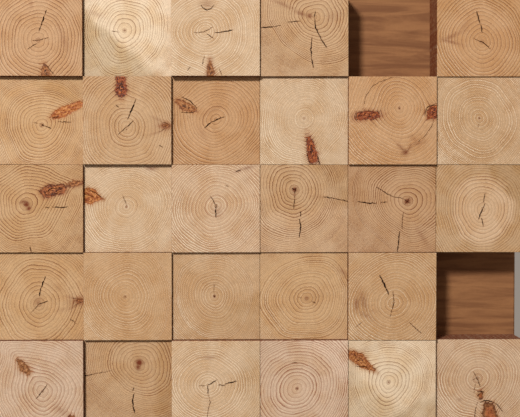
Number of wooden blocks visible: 28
